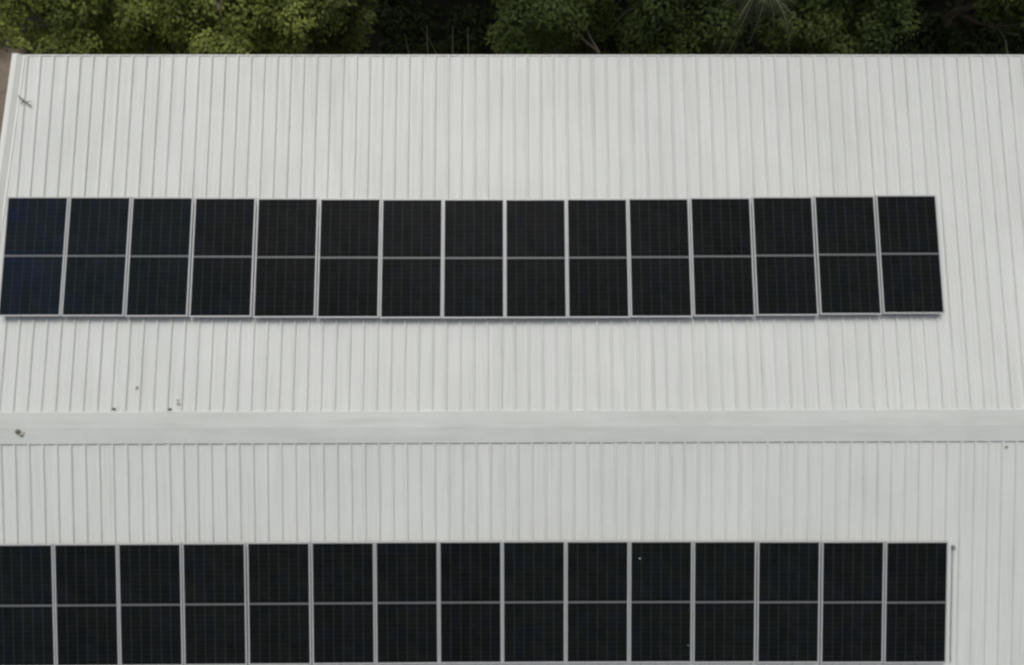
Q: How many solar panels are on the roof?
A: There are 30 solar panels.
